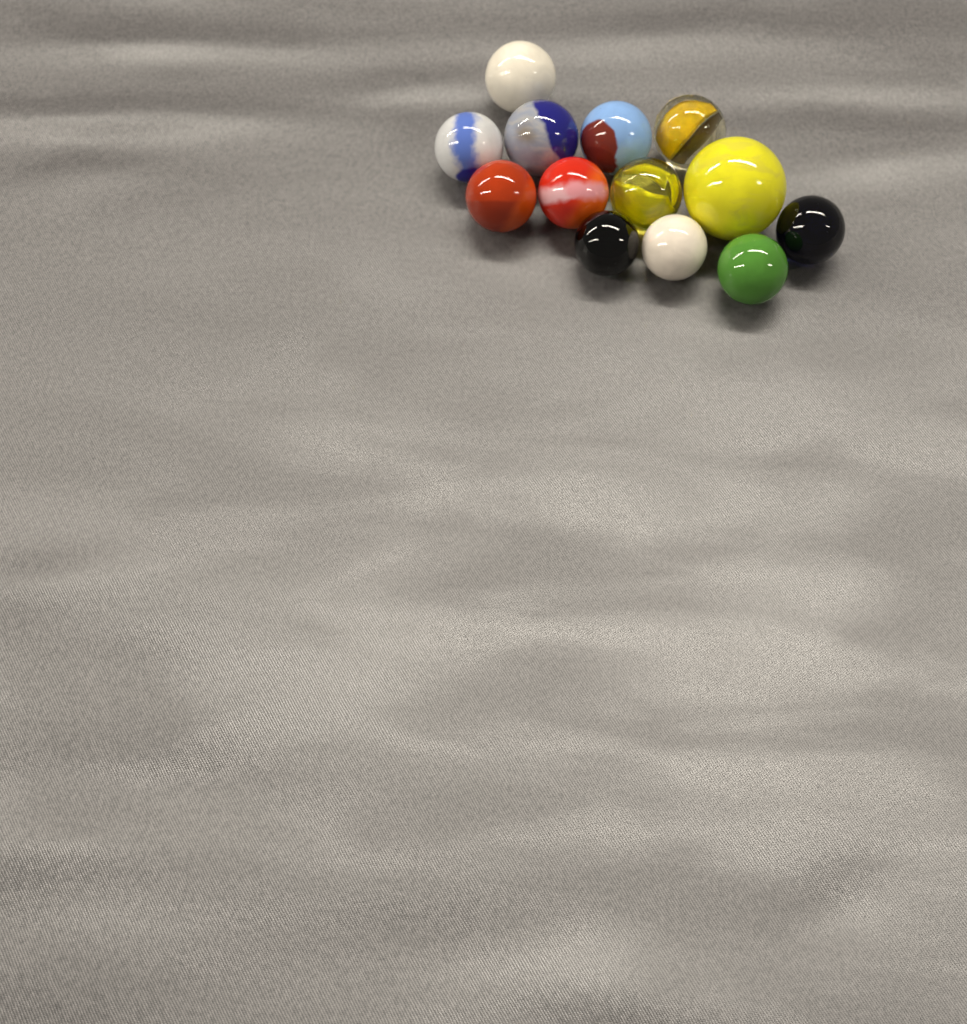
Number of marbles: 13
